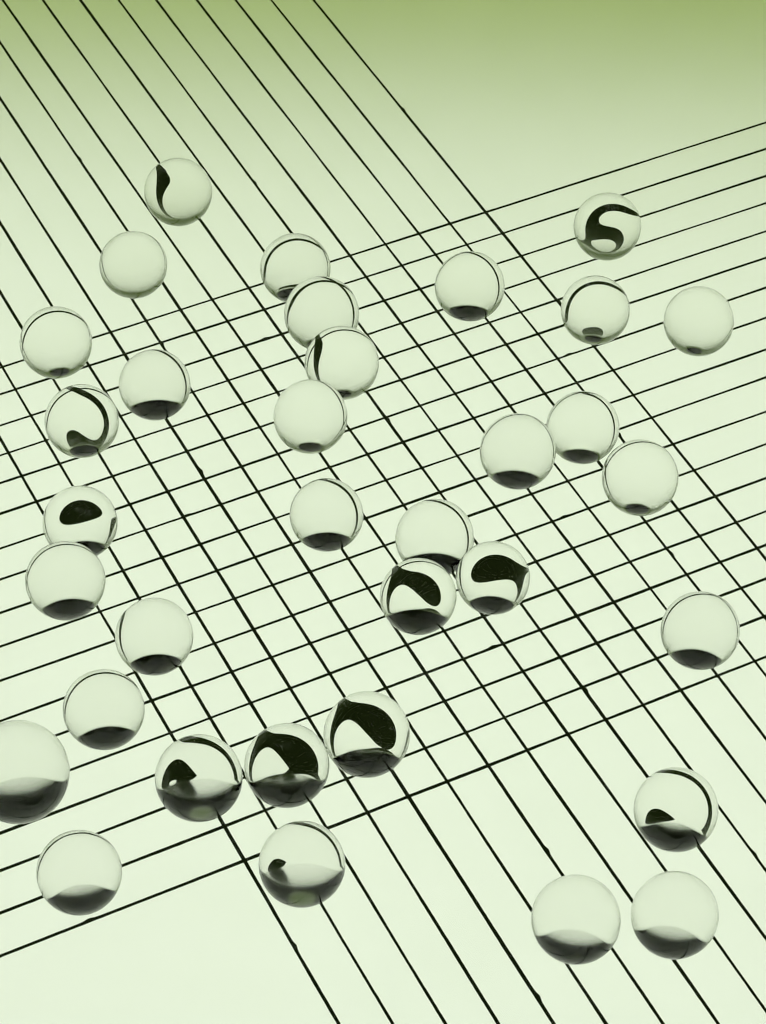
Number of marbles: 34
